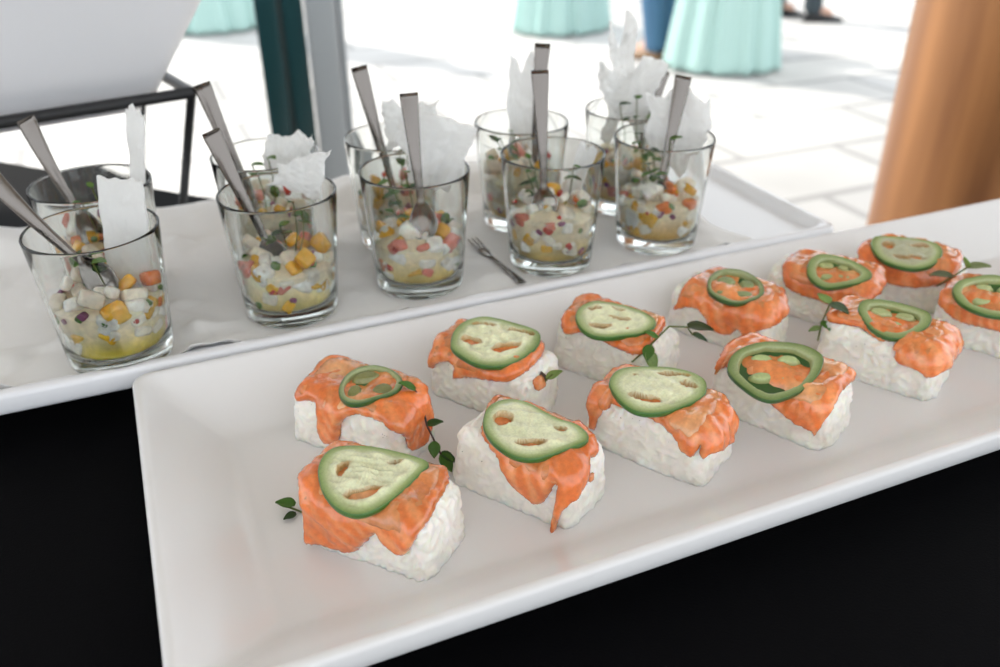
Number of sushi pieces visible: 12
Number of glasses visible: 10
